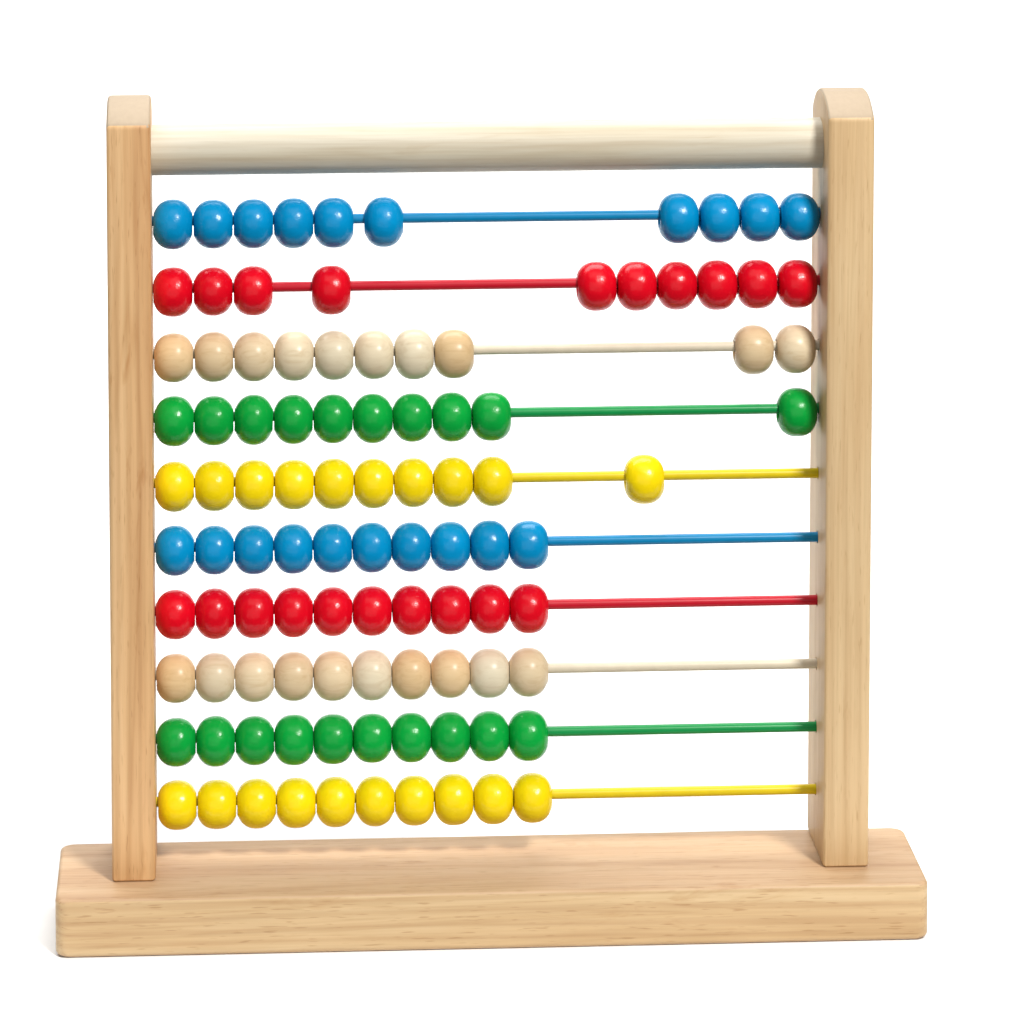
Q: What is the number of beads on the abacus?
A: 100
